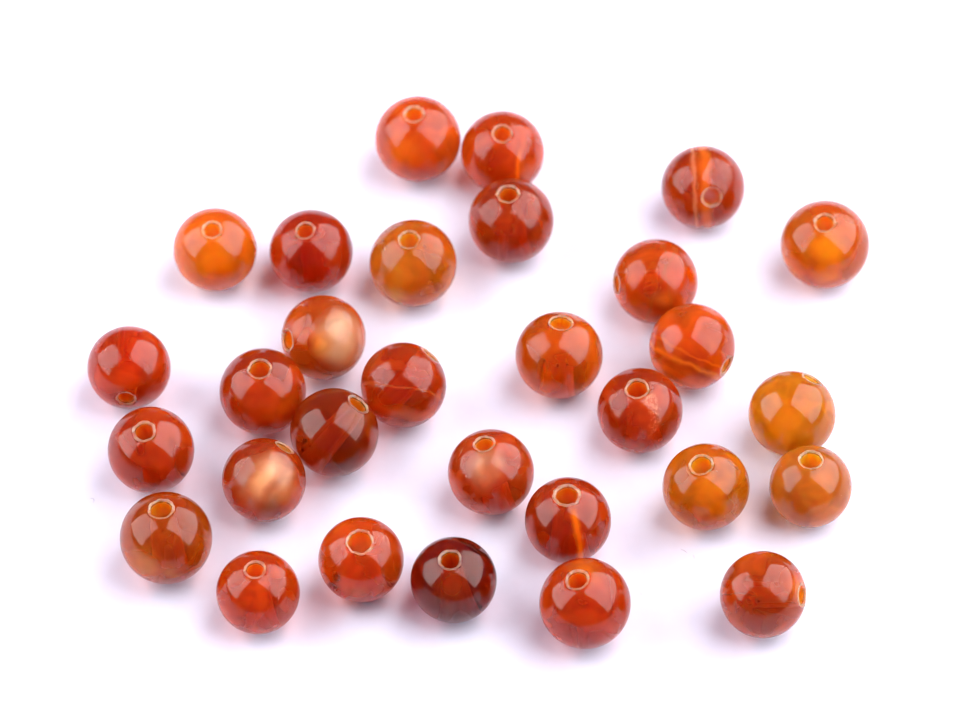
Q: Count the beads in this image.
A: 30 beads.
